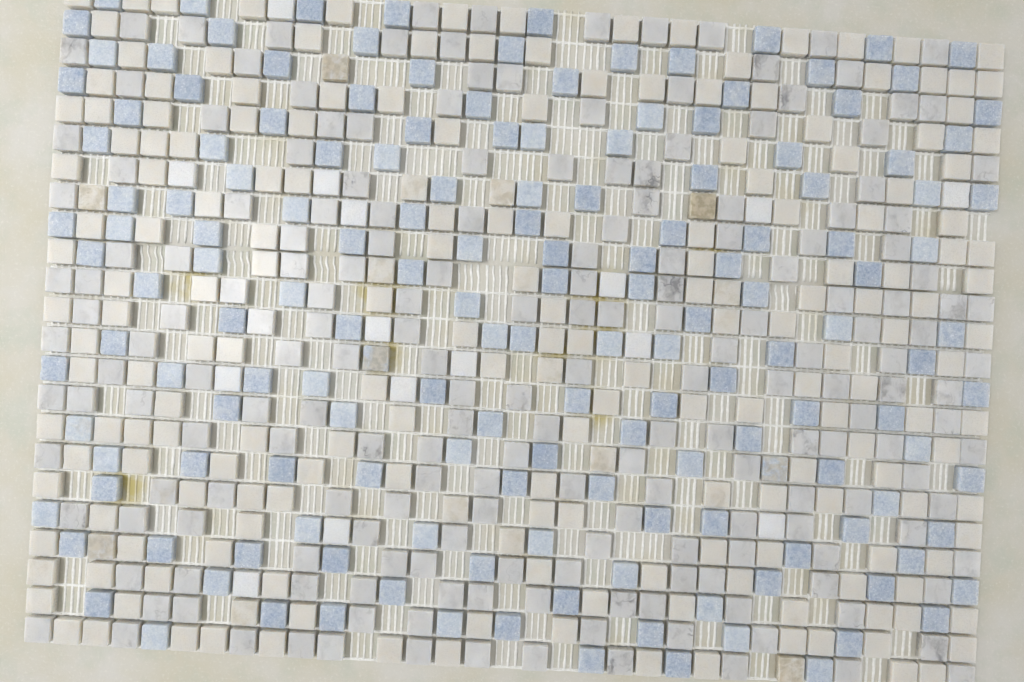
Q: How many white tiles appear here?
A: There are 15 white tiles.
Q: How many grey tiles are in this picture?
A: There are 200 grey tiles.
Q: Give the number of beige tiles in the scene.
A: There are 200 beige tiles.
